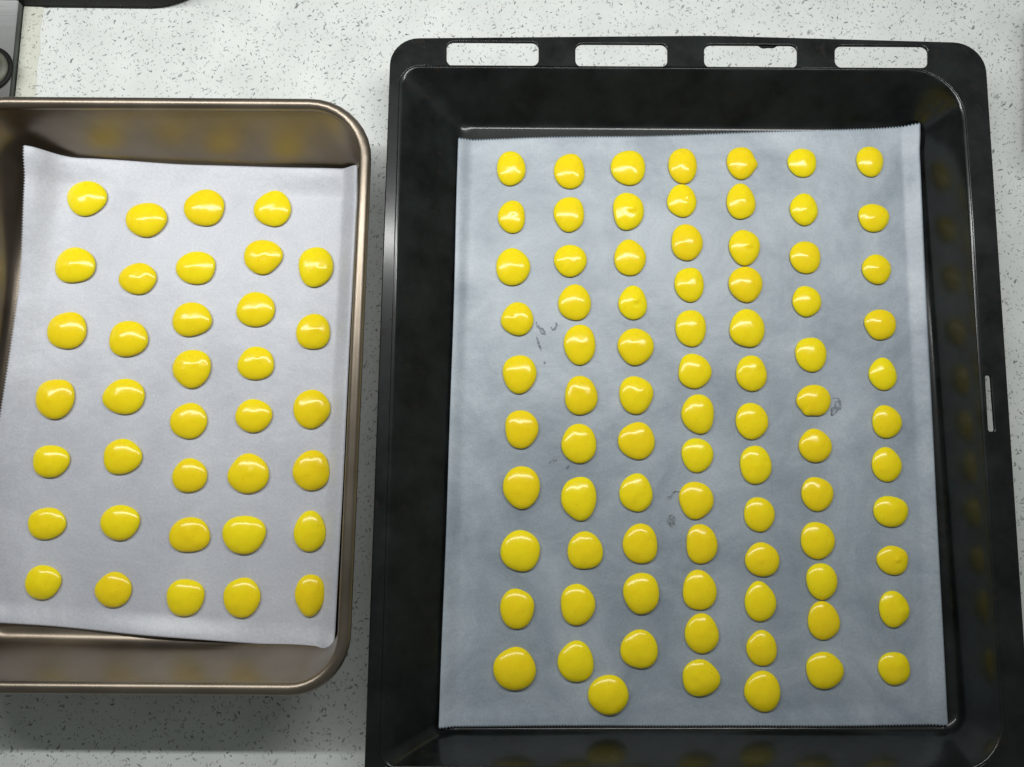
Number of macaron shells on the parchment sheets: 118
